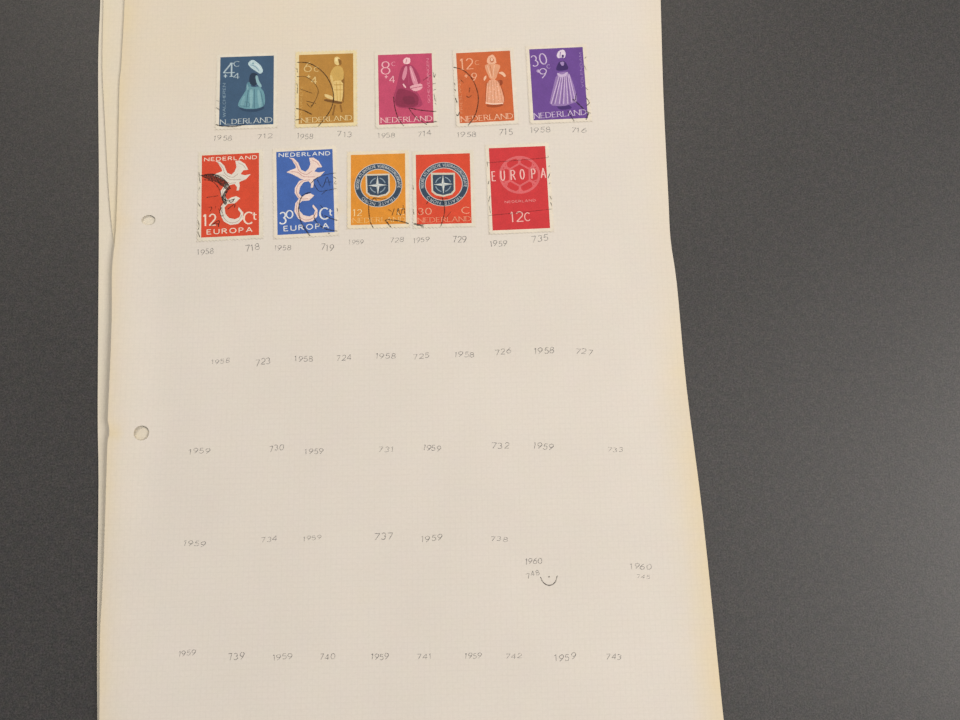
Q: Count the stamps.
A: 10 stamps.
